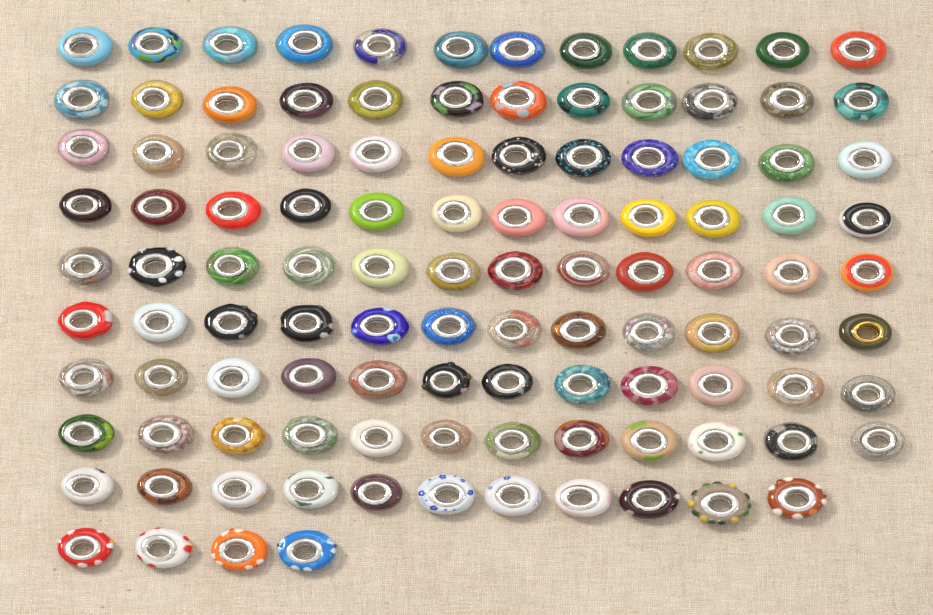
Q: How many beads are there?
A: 111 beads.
